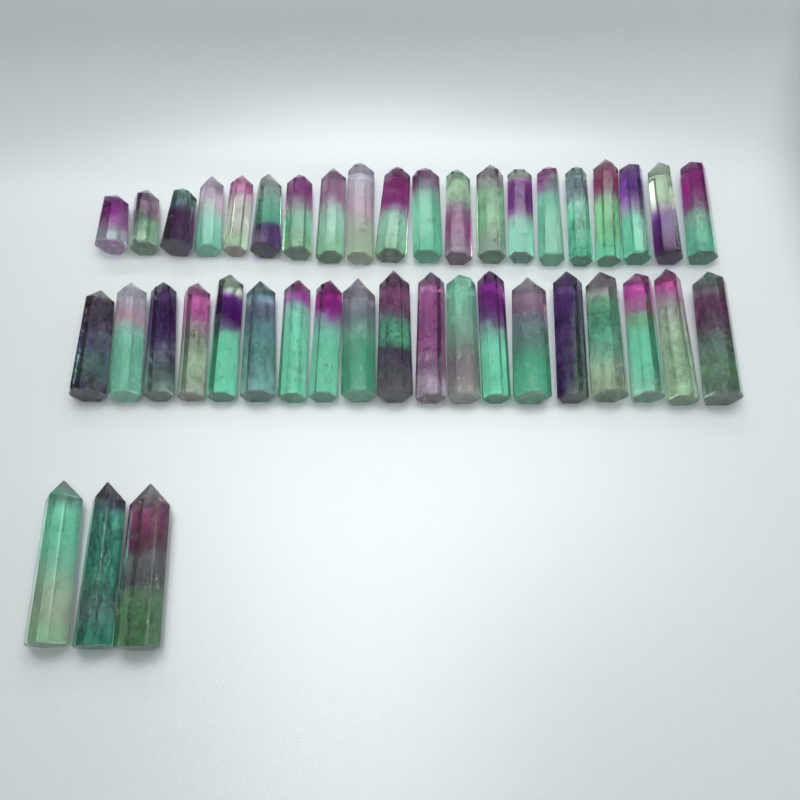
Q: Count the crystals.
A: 42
